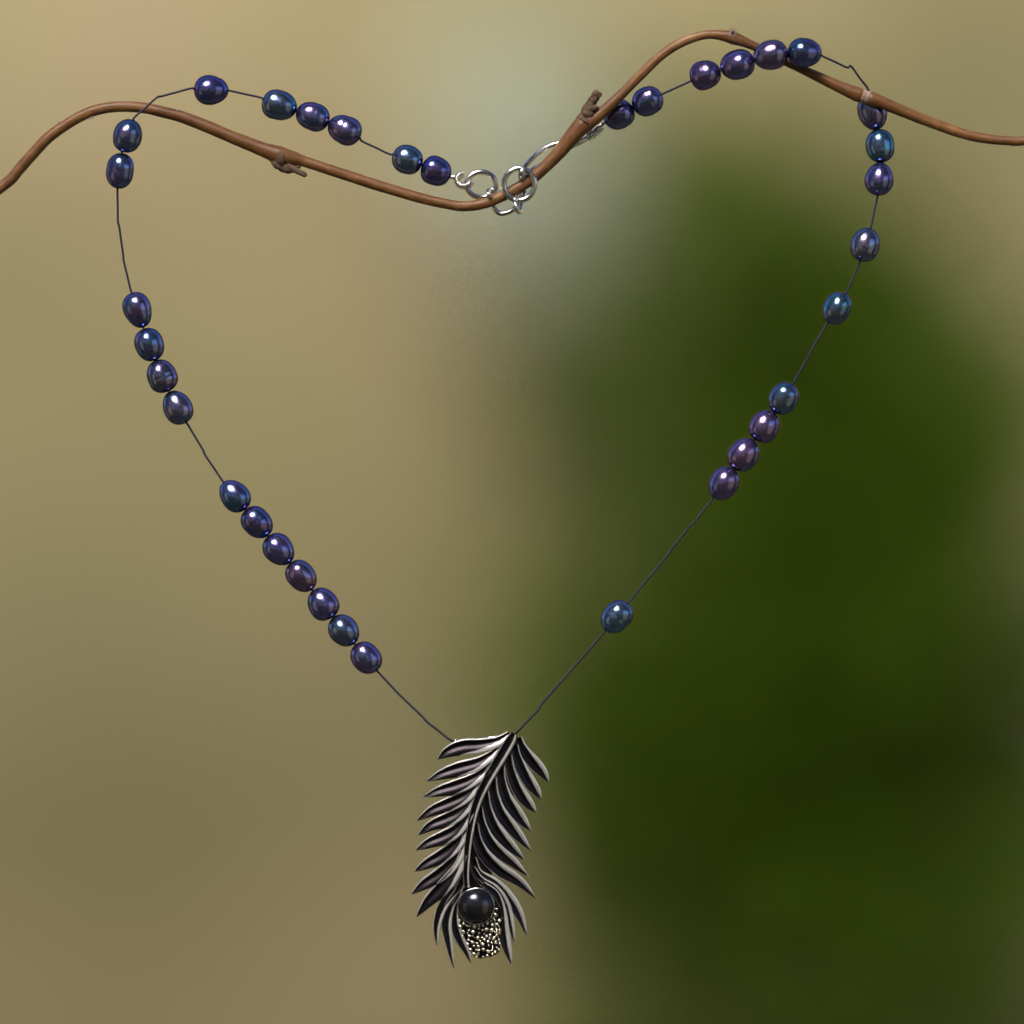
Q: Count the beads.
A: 35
